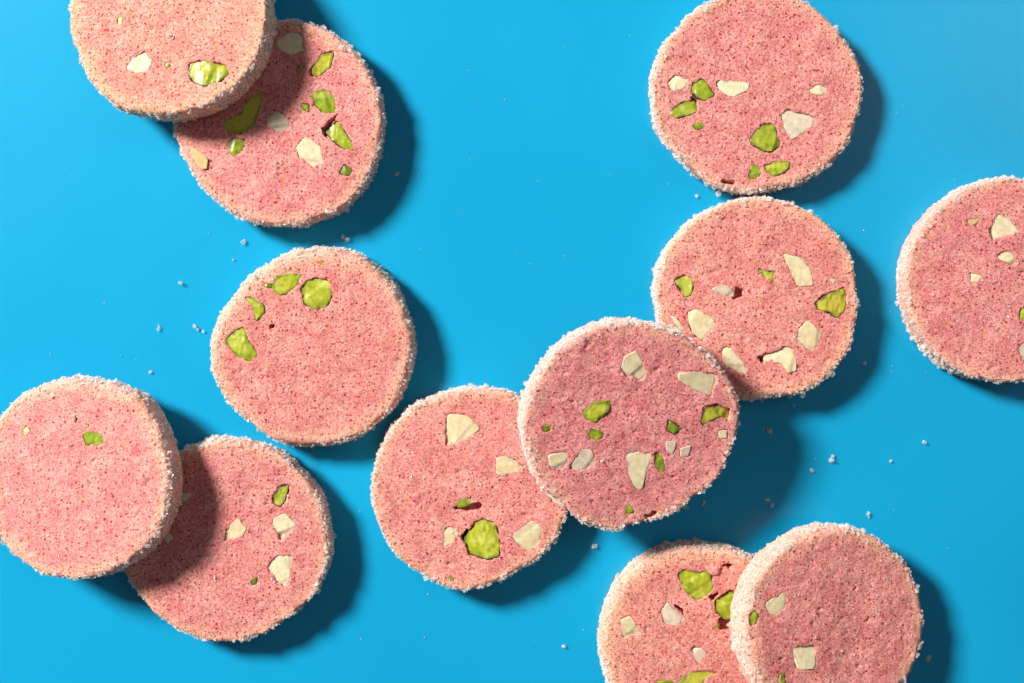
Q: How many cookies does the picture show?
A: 12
